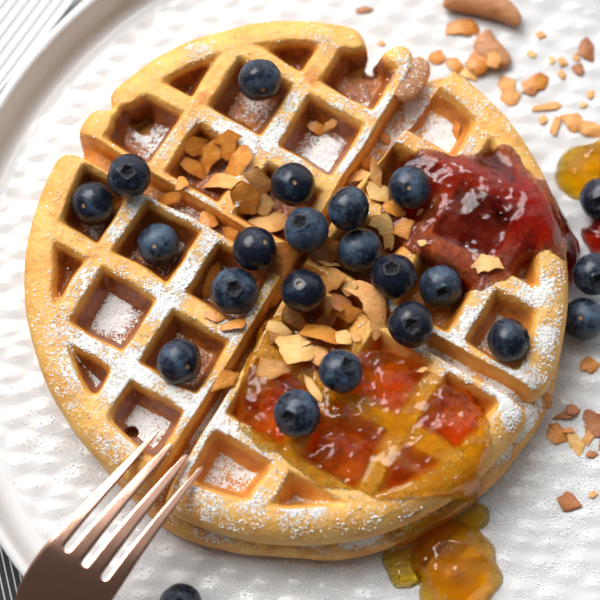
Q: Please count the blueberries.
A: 23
